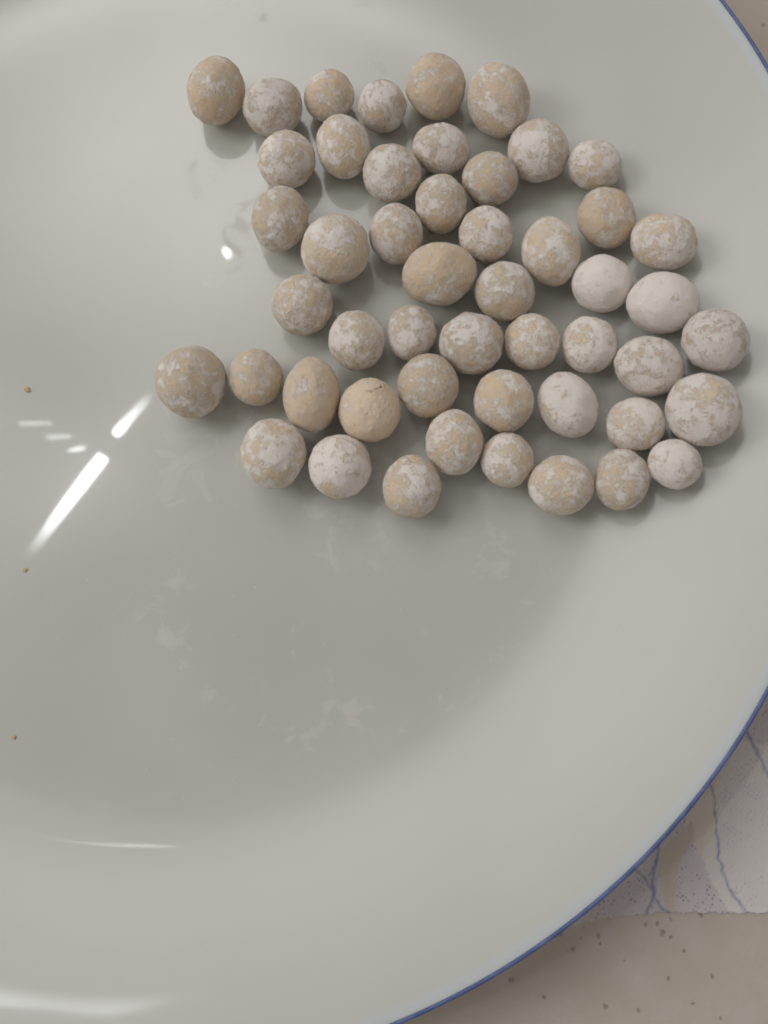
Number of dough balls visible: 50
